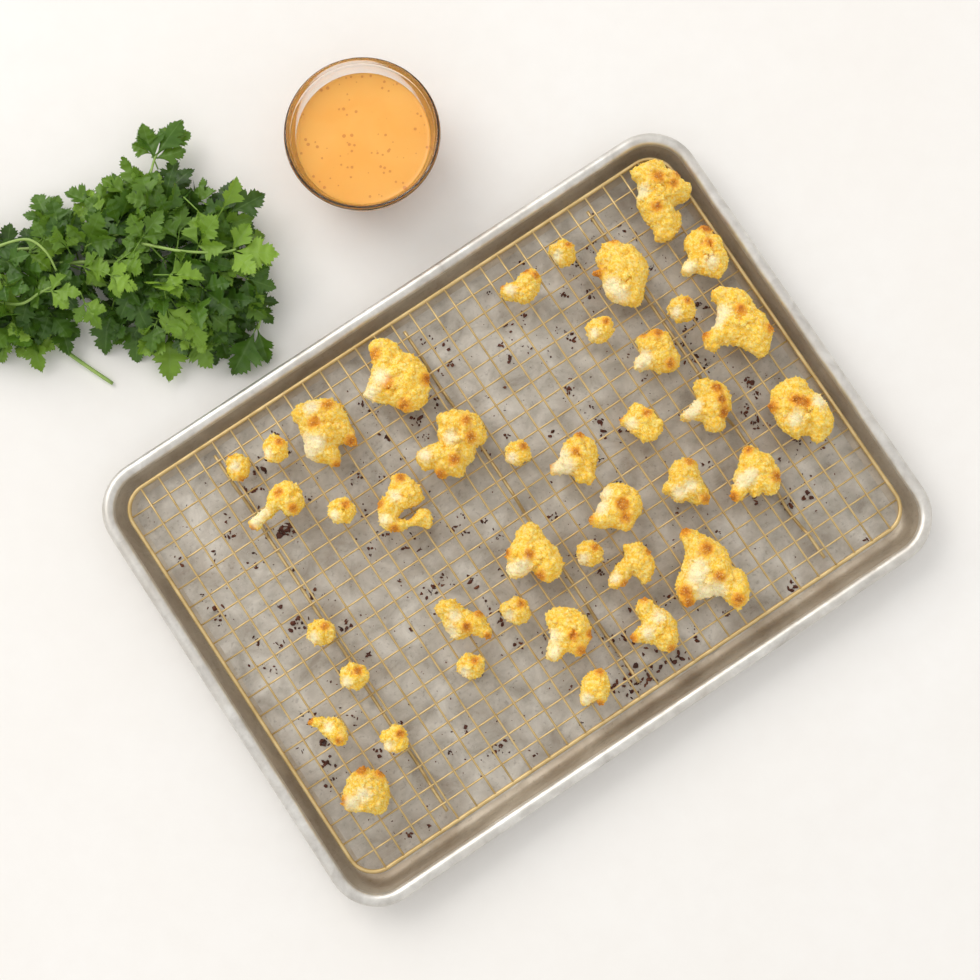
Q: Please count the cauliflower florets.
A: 40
